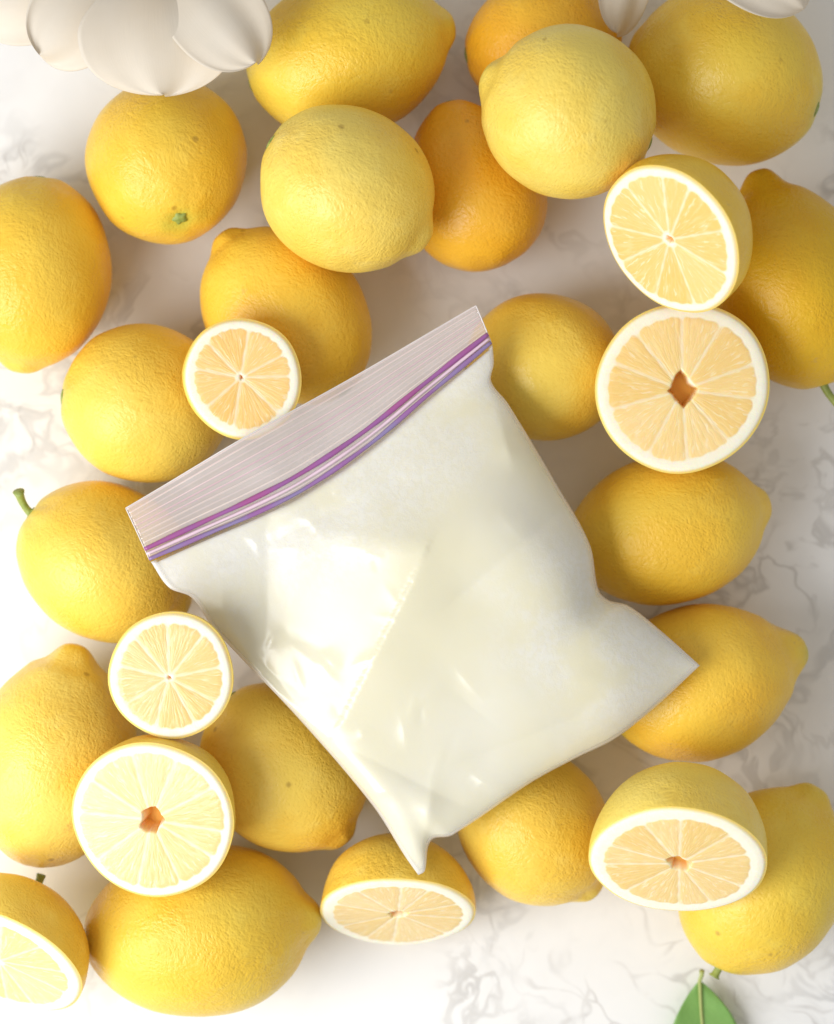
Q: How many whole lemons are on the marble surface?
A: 20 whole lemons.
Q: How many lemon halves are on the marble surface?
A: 8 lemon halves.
